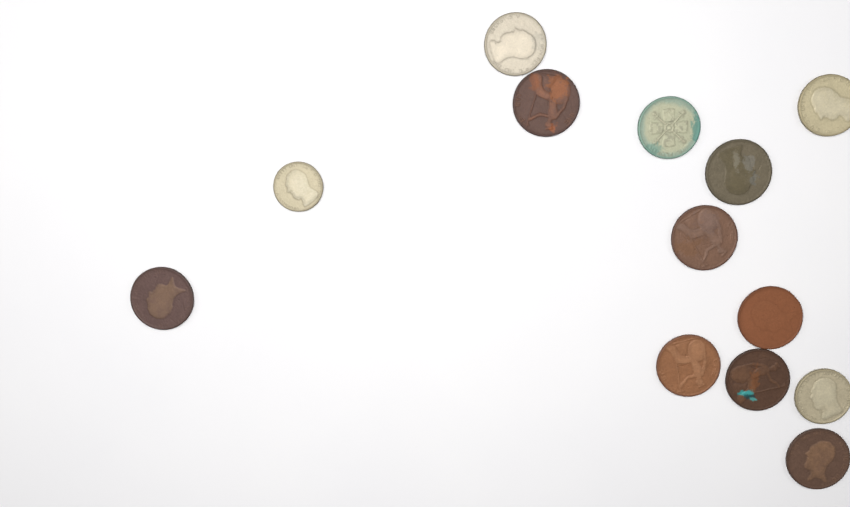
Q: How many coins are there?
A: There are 13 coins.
